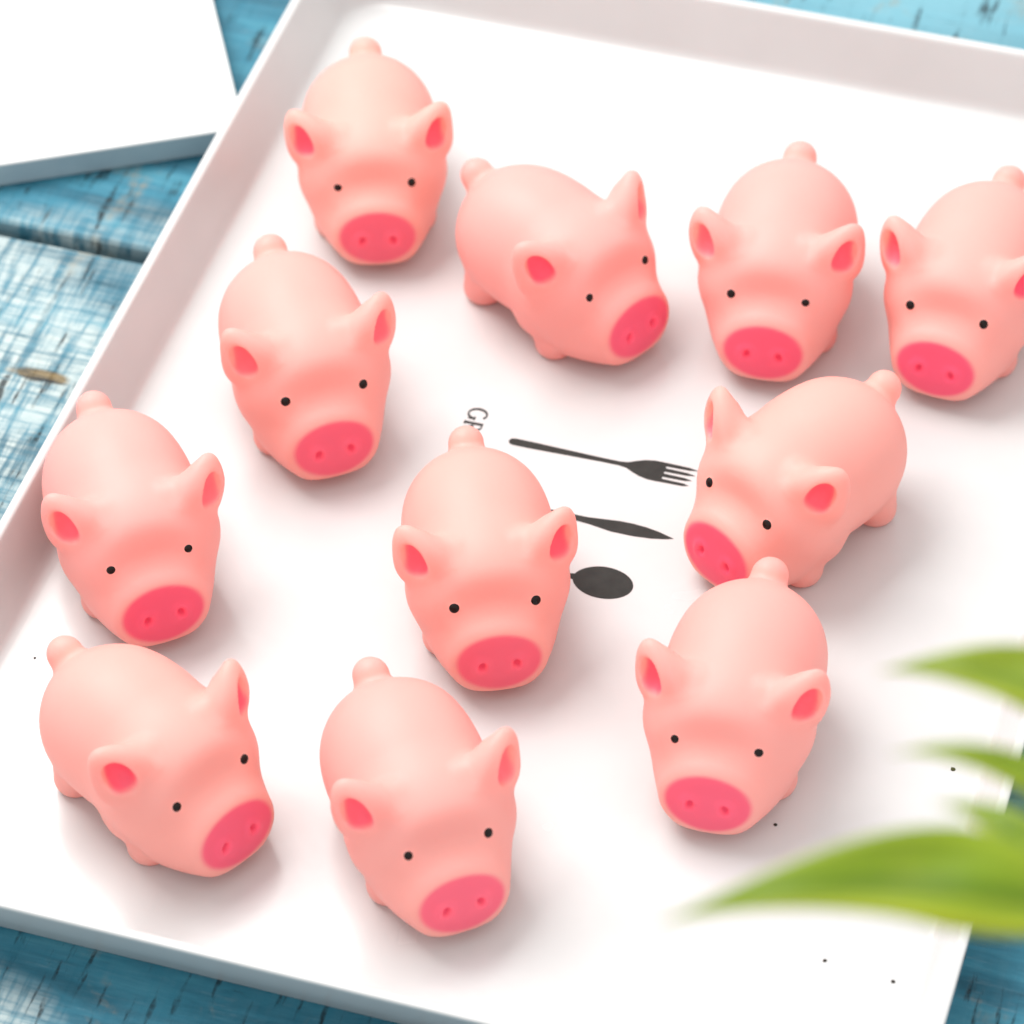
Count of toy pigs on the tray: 11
